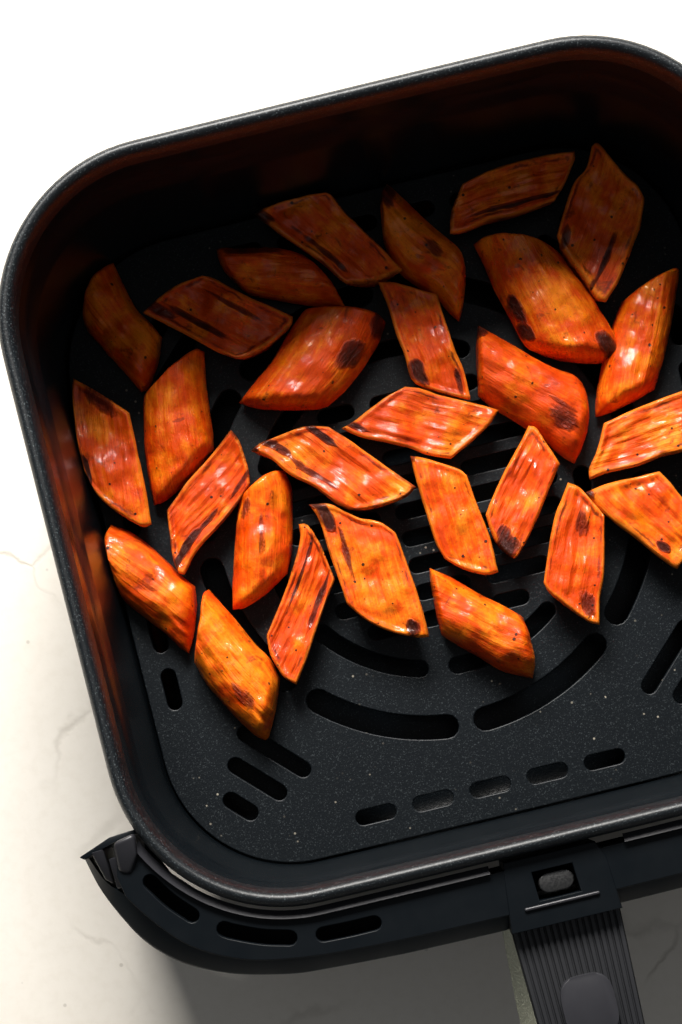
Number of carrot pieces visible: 28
